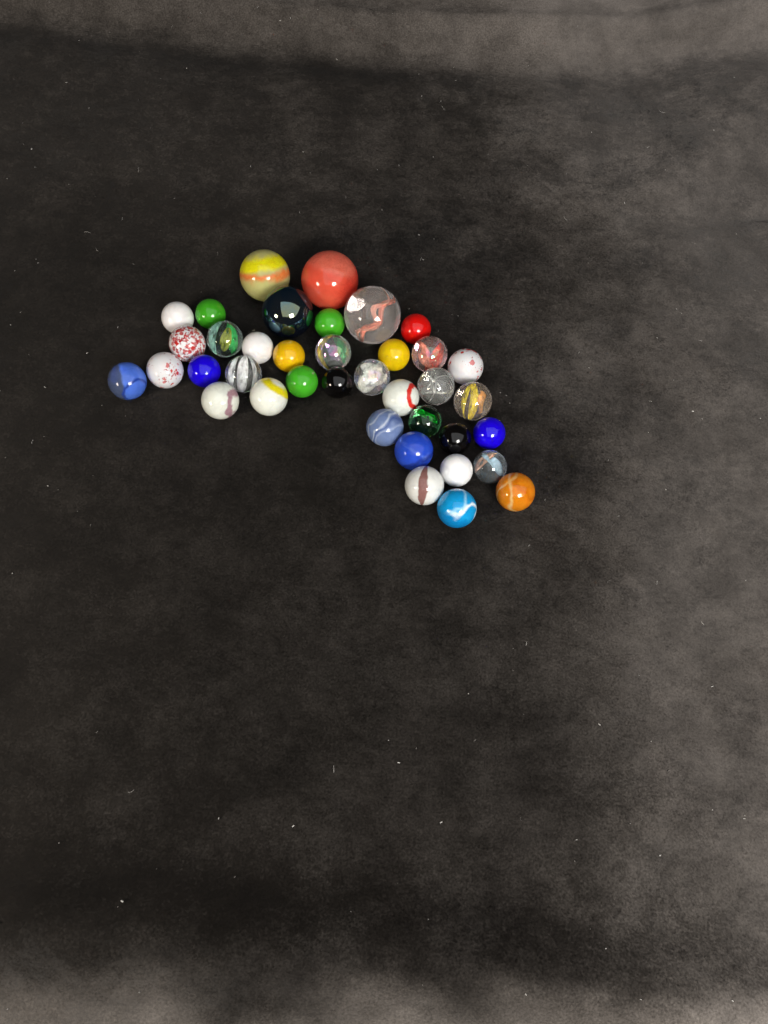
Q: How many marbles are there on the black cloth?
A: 38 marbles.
